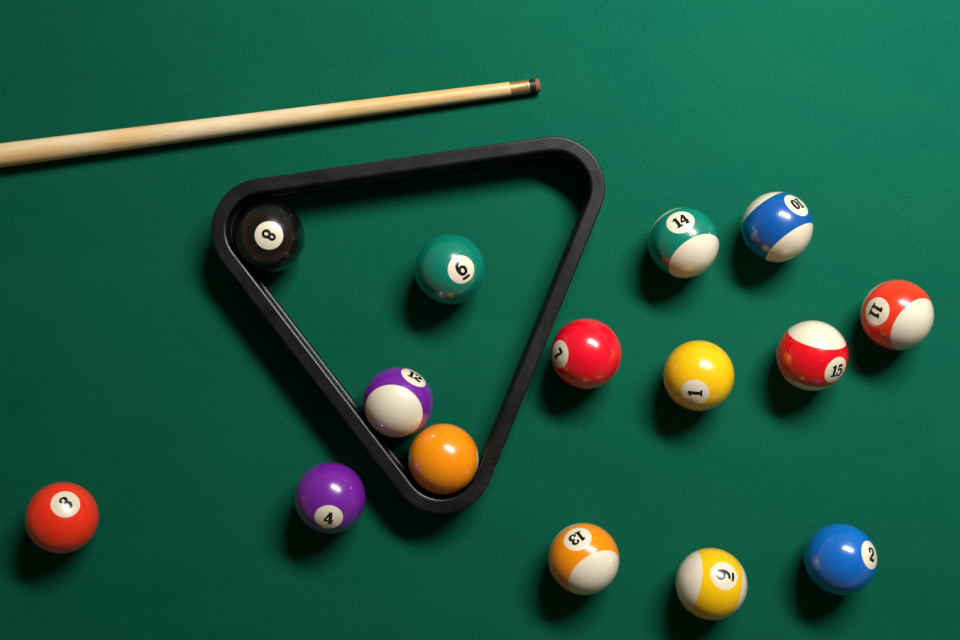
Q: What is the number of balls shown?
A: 15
